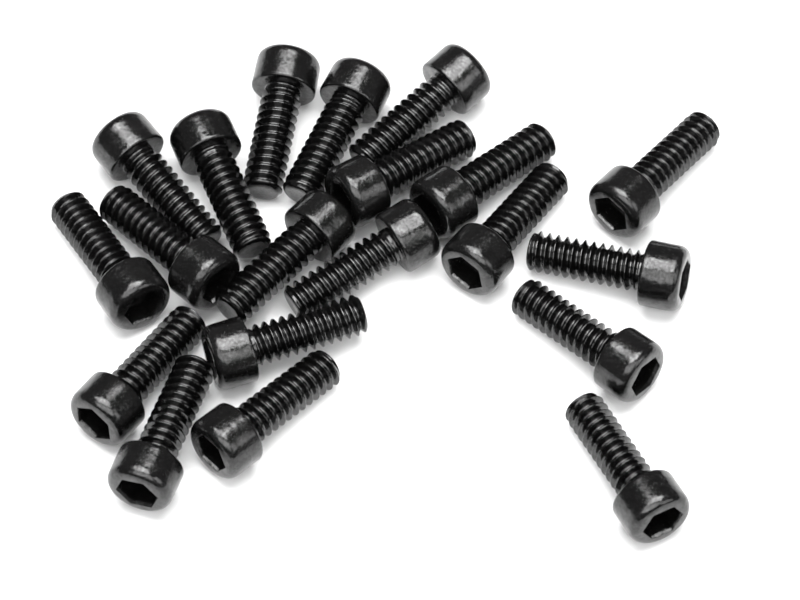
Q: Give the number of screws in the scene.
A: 20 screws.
